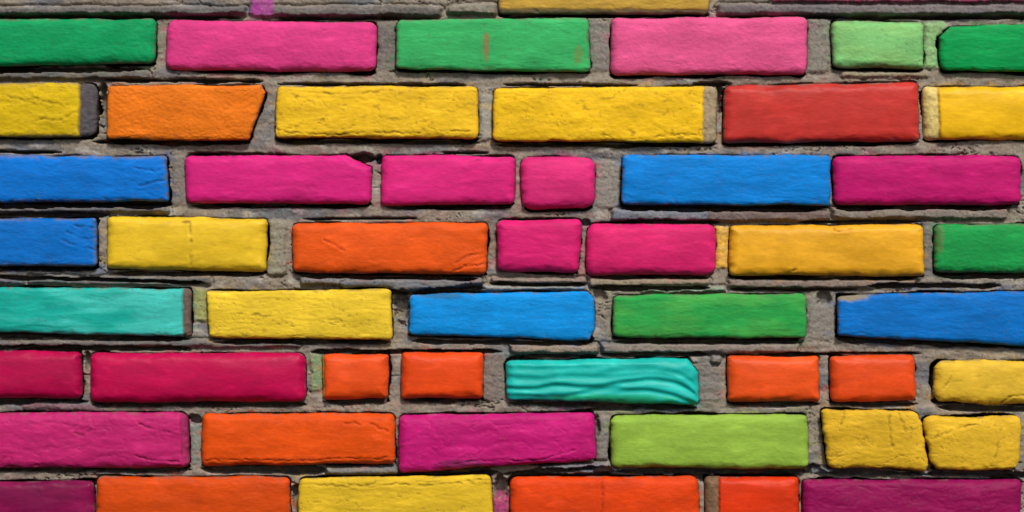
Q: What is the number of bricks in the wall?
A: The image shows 51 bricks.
